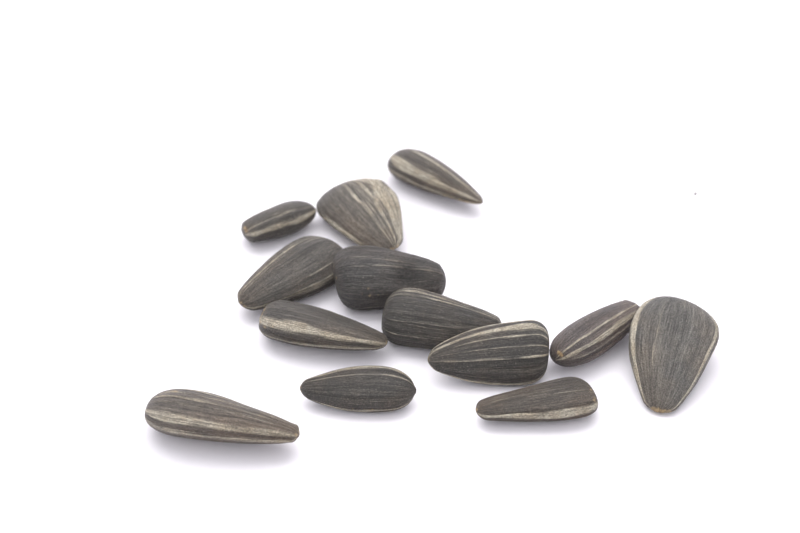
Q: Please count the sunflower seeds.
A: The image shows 13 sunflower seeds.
